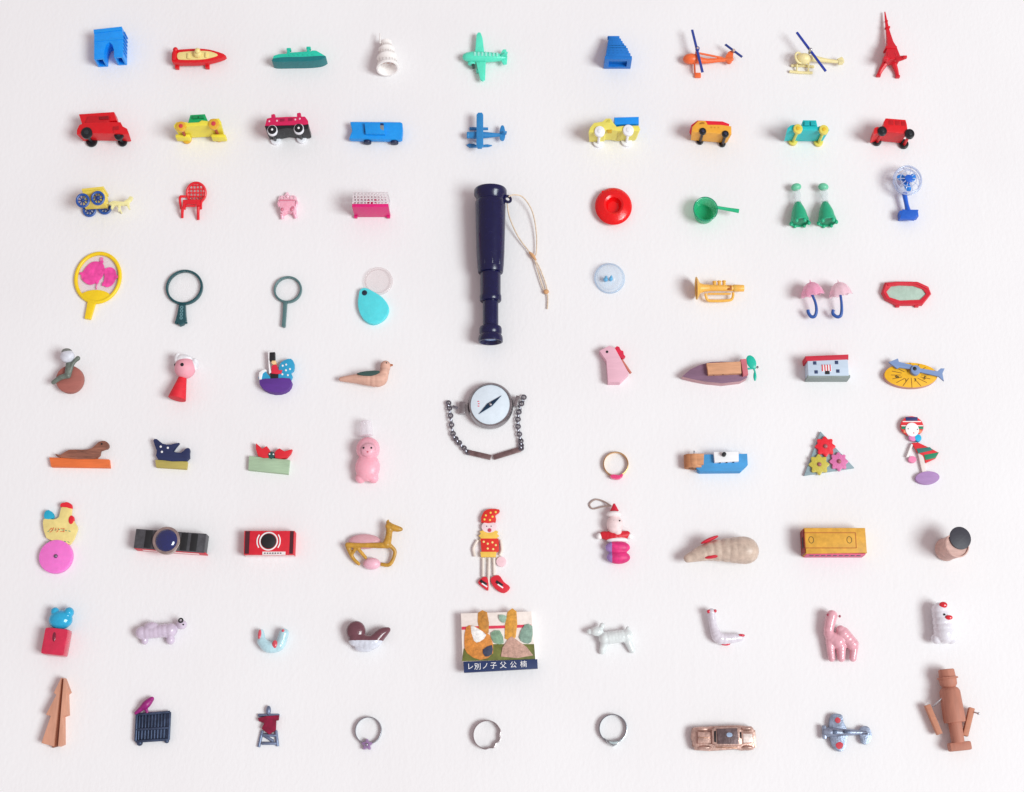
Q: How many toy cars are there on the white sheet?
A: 9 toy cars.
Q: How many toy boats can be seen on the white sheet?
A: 4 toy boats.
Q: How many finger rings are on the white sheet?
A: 4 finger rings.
